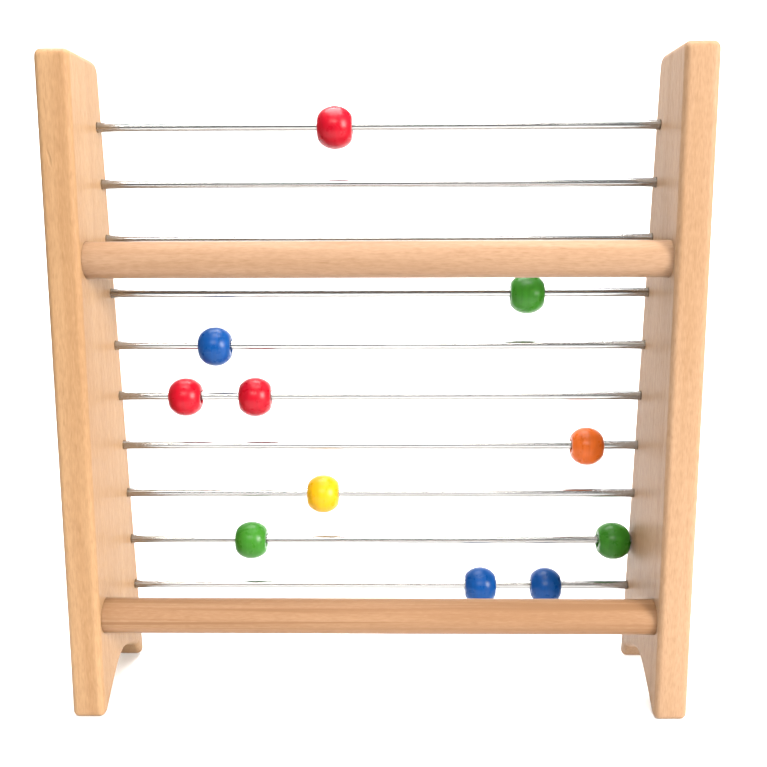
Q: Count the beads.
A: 11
